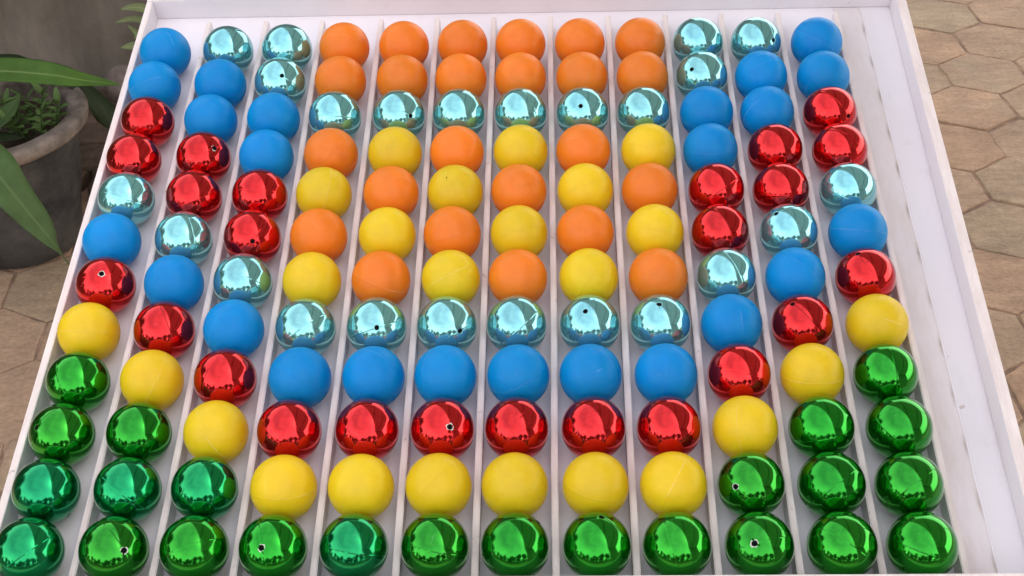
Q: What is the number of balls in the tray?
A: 144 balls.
